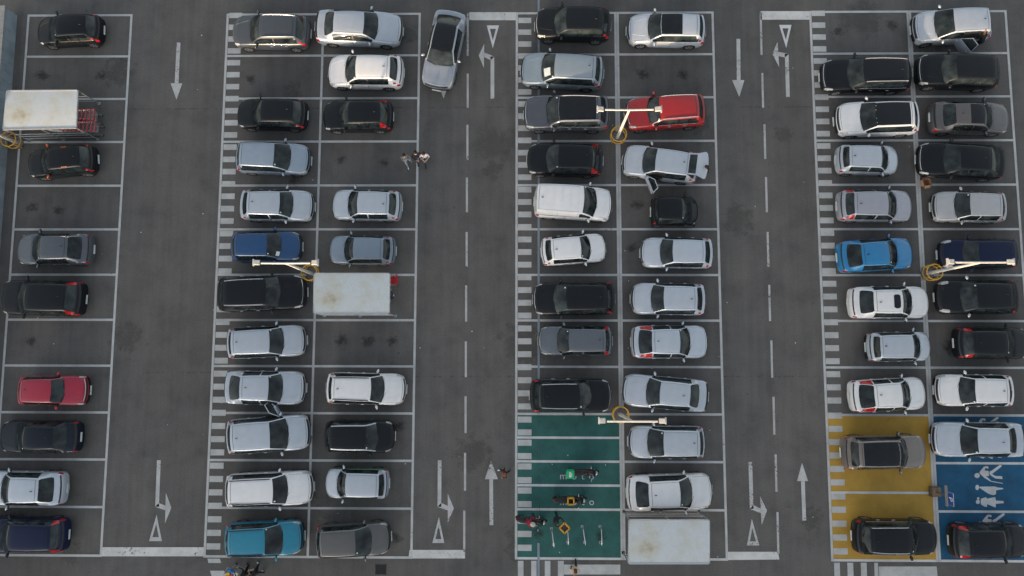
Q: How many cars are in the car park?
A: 69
